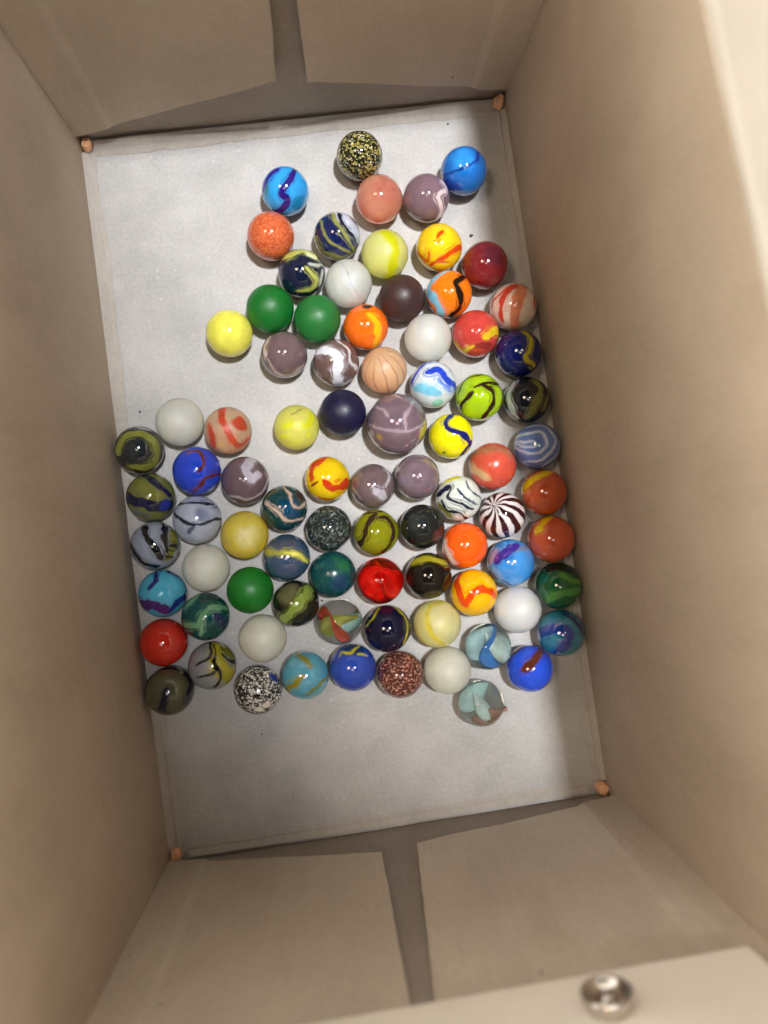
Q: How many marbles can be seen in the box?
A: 84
